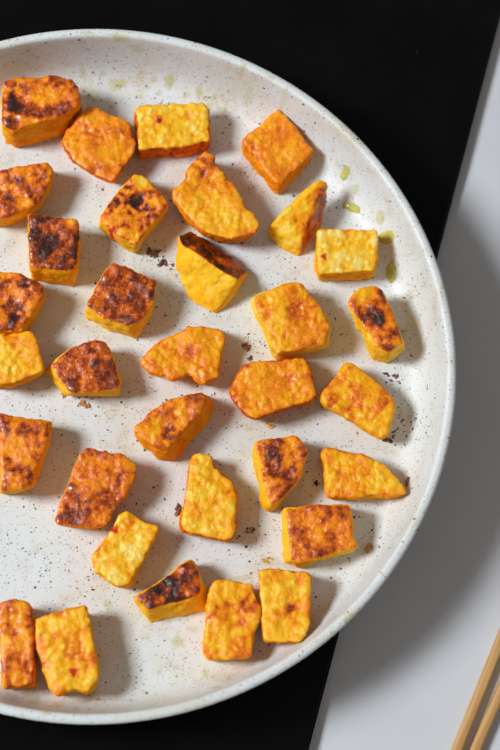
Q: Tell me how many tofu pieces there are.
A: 33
